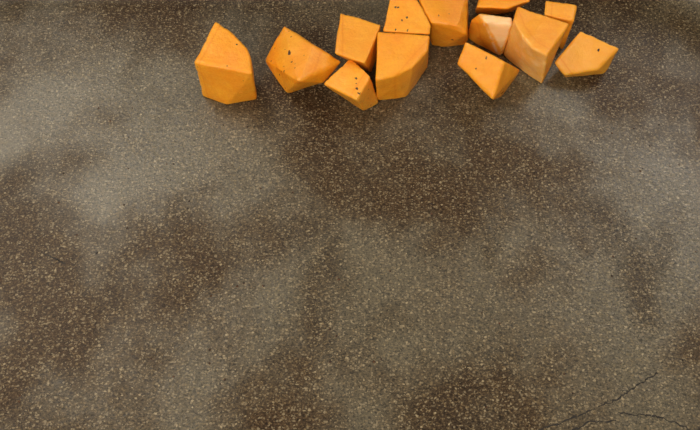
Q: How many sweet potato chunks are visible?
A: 13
